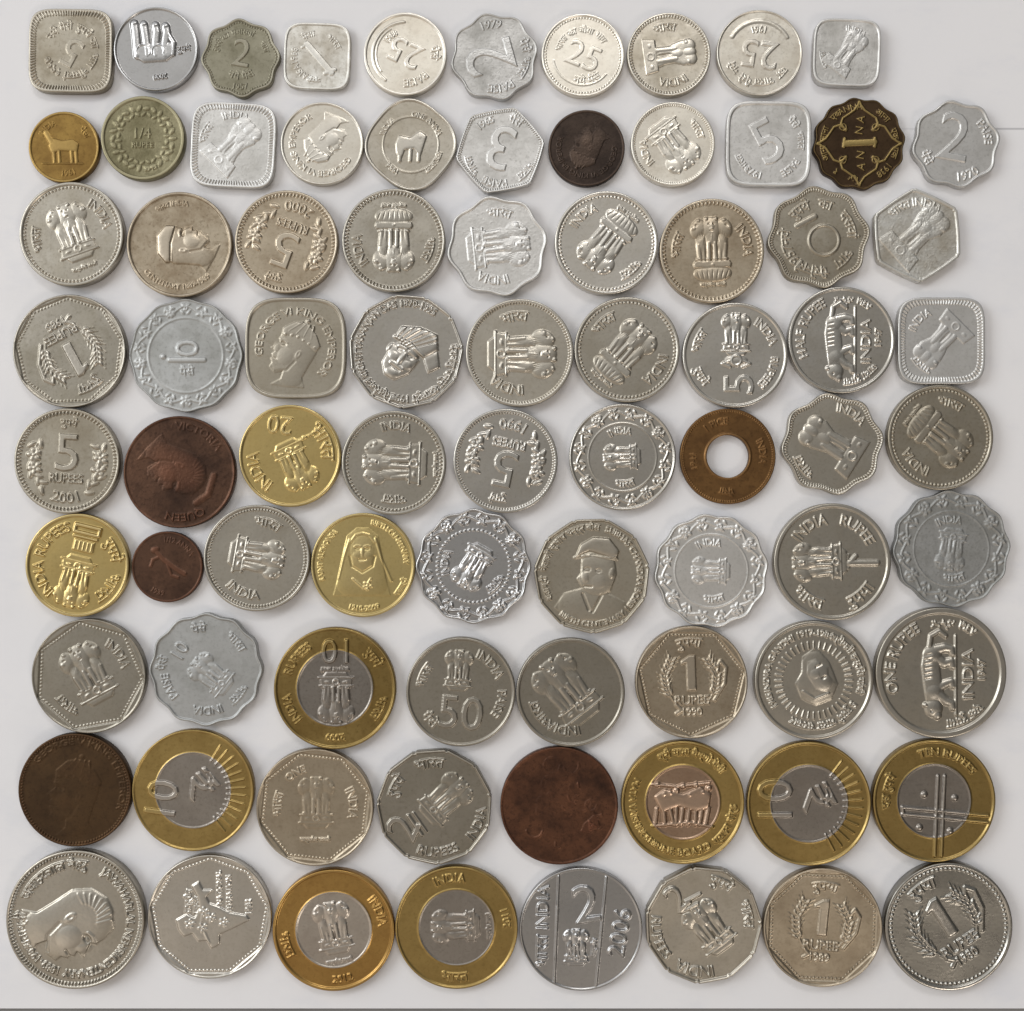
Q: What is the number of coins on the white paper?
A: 81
